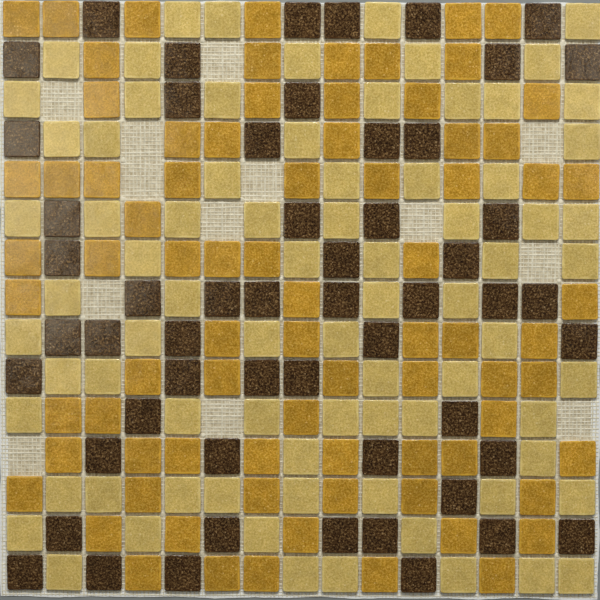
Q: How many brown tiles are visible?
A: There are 55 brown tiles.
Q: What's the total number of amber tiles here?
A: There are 79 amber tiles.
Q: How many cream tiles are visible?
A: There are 78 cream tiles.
